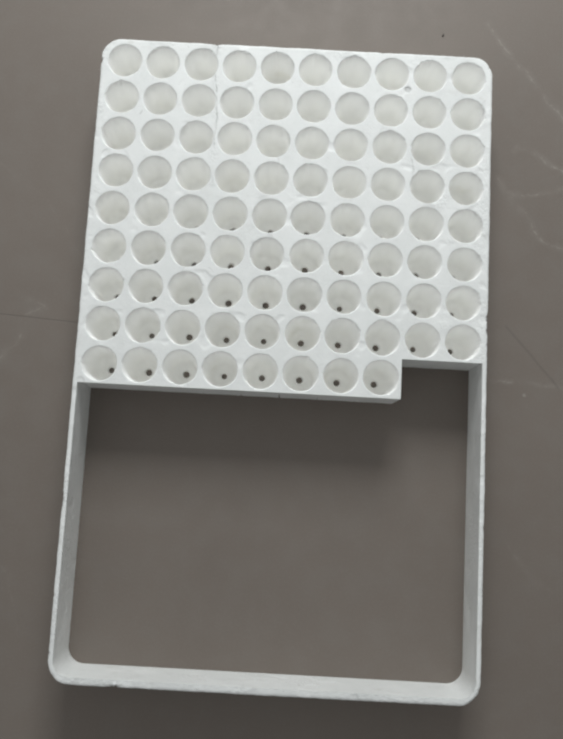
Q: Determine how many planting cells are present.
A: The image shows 88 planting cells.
